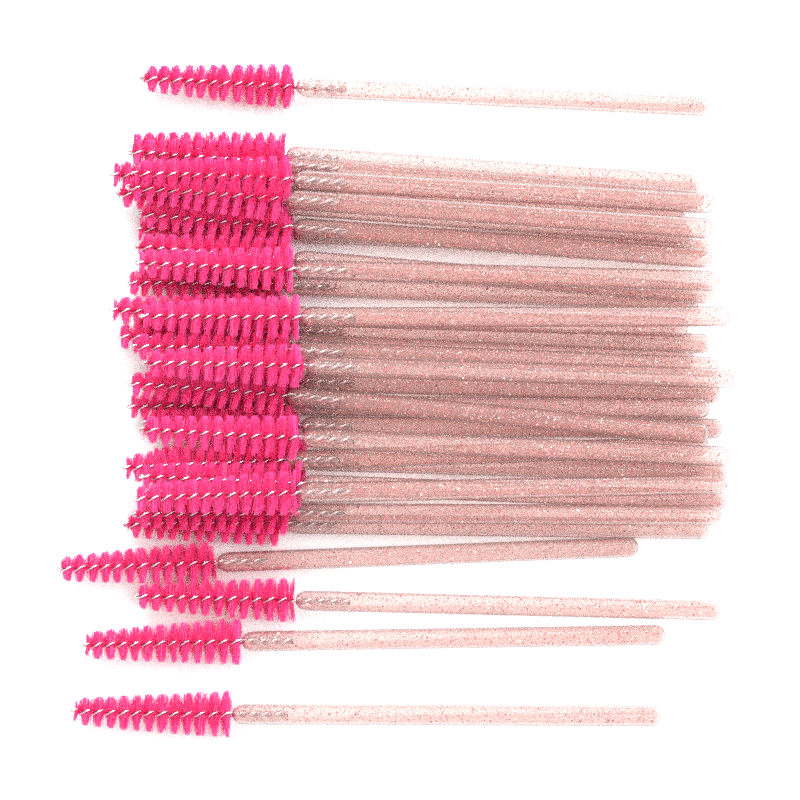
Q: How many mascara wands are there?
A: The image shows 33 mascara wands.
